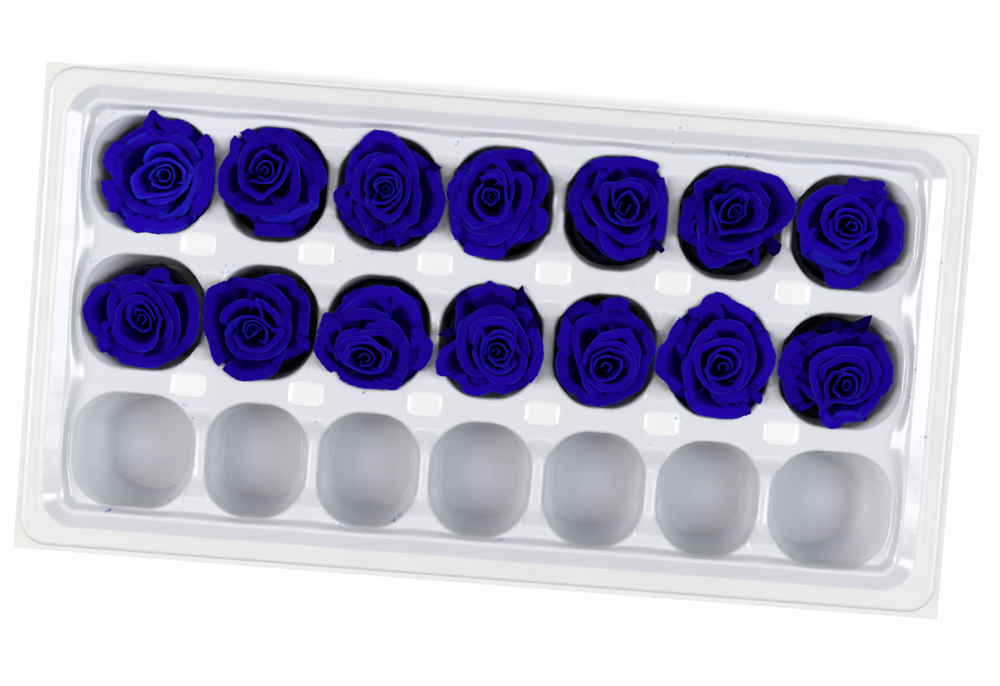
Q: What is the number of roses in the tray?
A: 14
